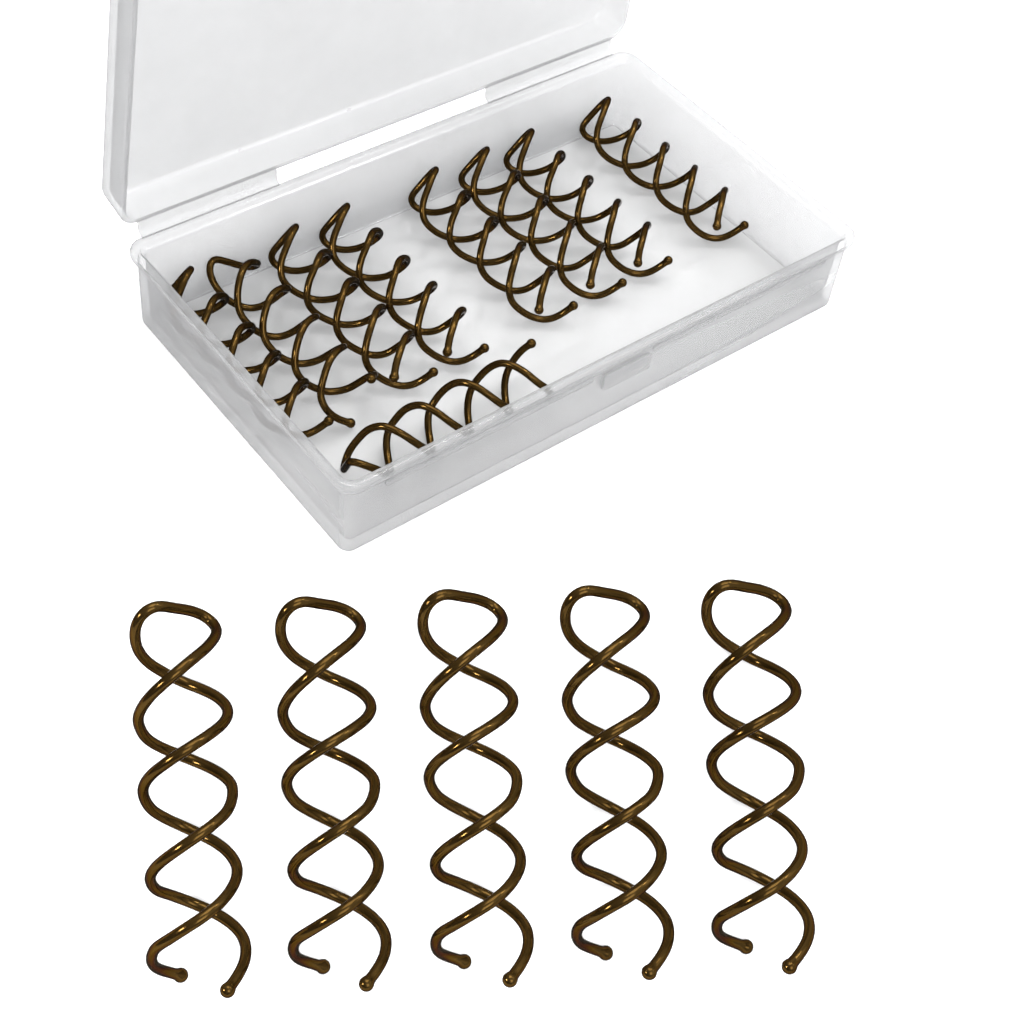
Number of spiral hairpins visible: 14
